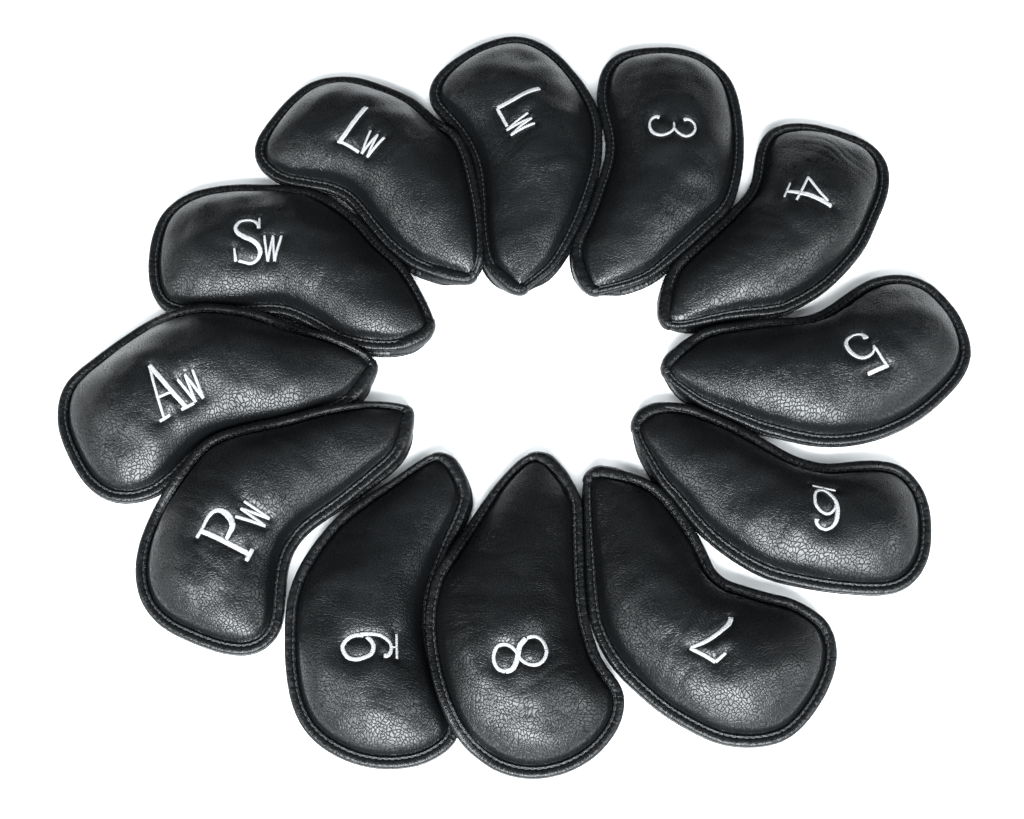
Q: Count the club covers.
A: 12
